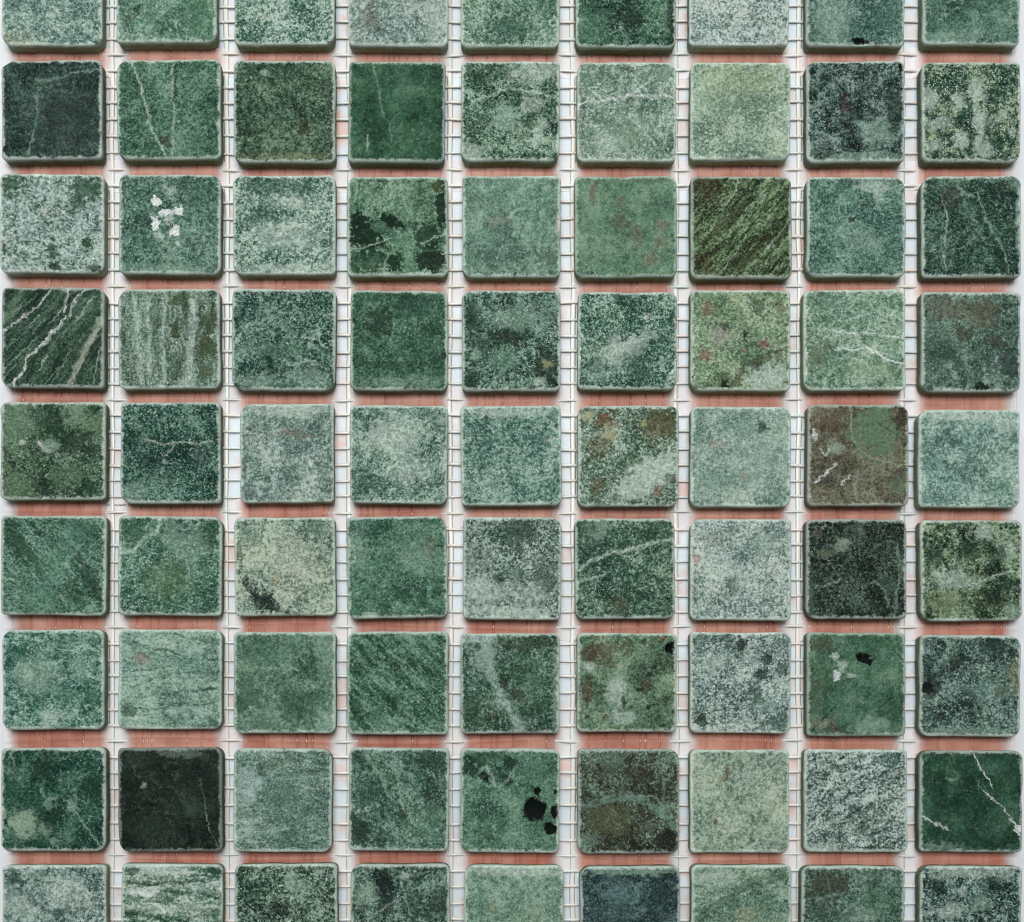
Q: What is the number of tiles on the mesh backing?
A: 81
